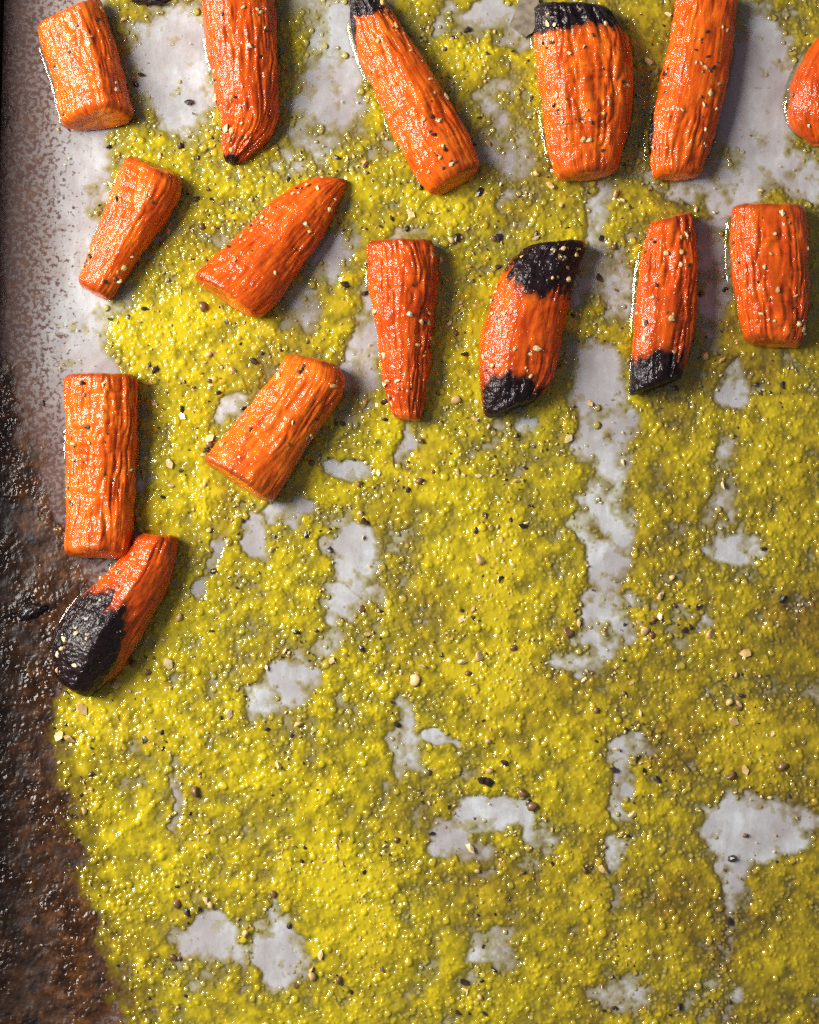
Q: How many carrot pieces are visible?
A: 15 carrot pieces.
